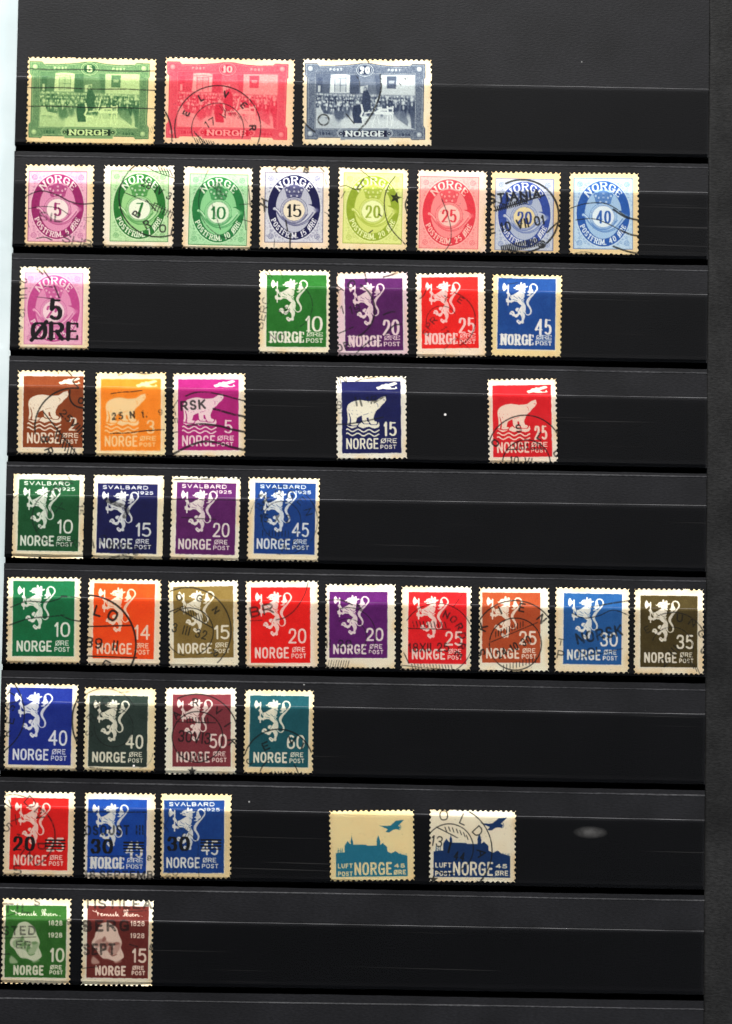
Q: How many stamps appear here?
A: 45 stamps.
